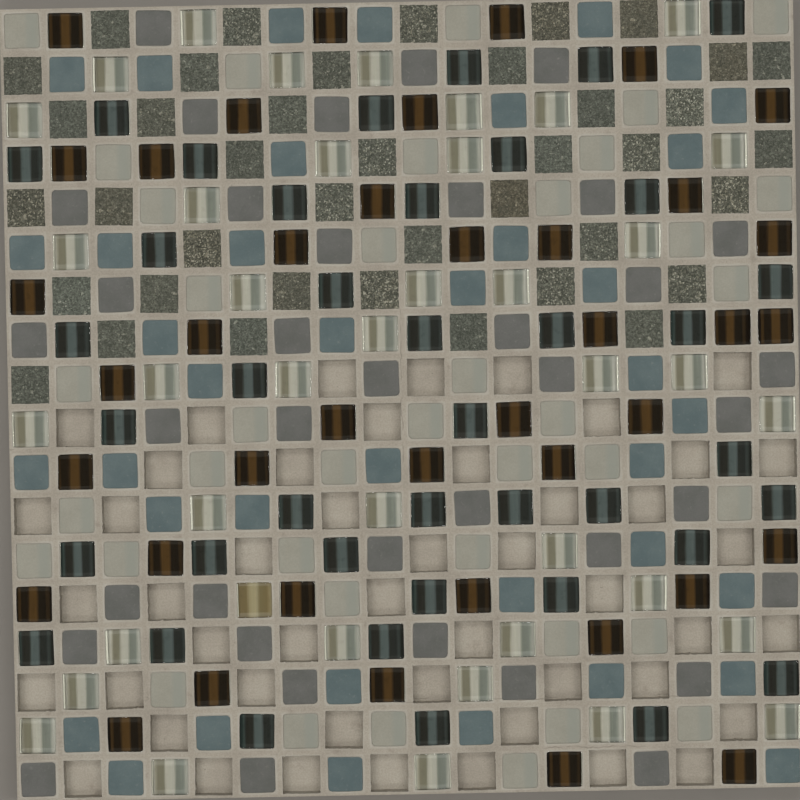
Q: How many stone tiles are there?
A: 40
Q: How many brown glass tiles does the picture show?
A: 40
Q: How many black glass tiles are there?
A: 40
